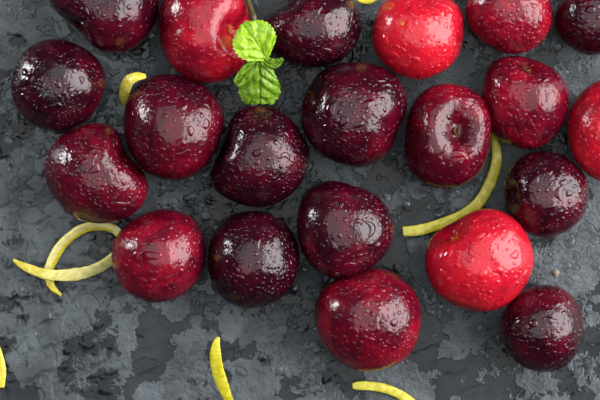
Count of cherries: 21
